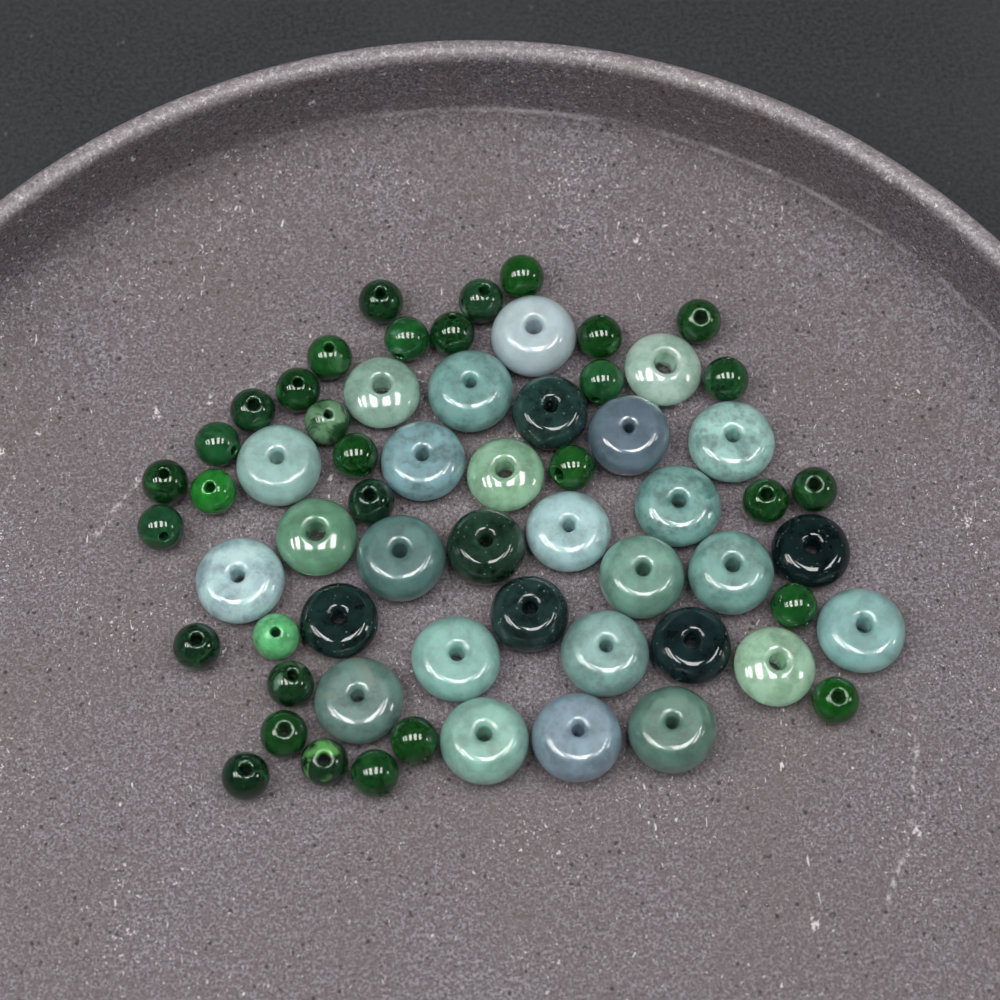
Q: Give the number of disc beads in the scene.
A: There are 30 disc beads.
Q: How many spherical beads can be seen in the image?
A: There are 32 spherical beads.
